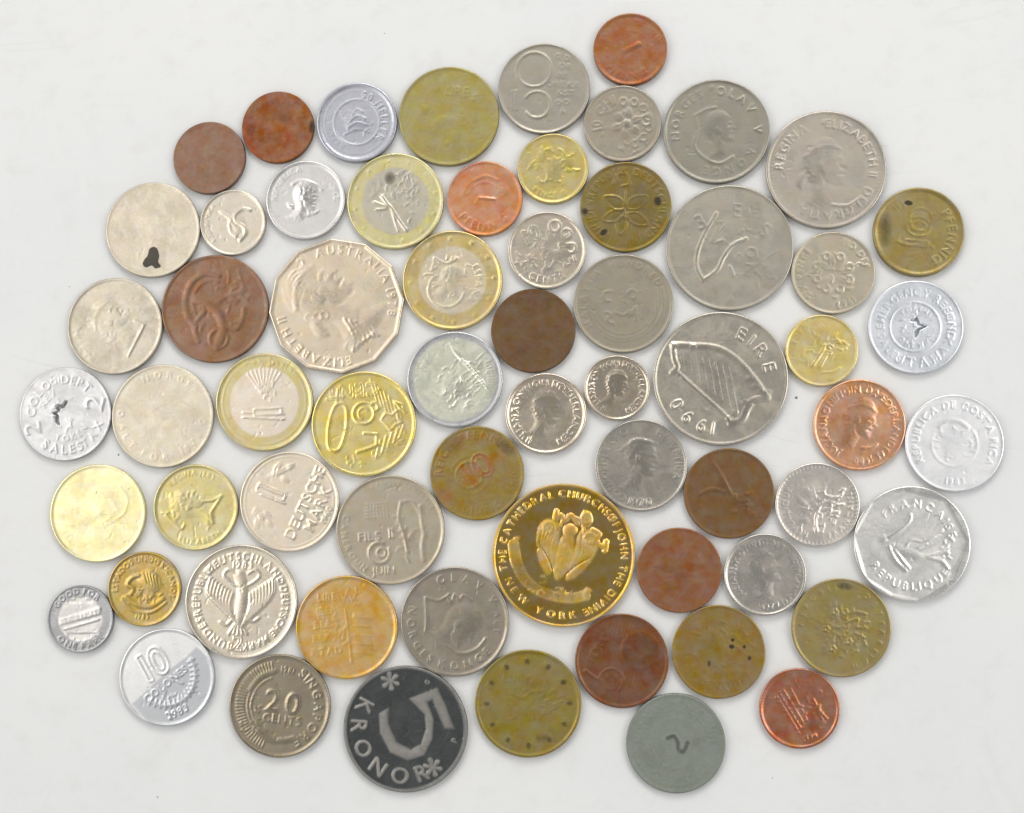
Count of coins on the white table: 64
